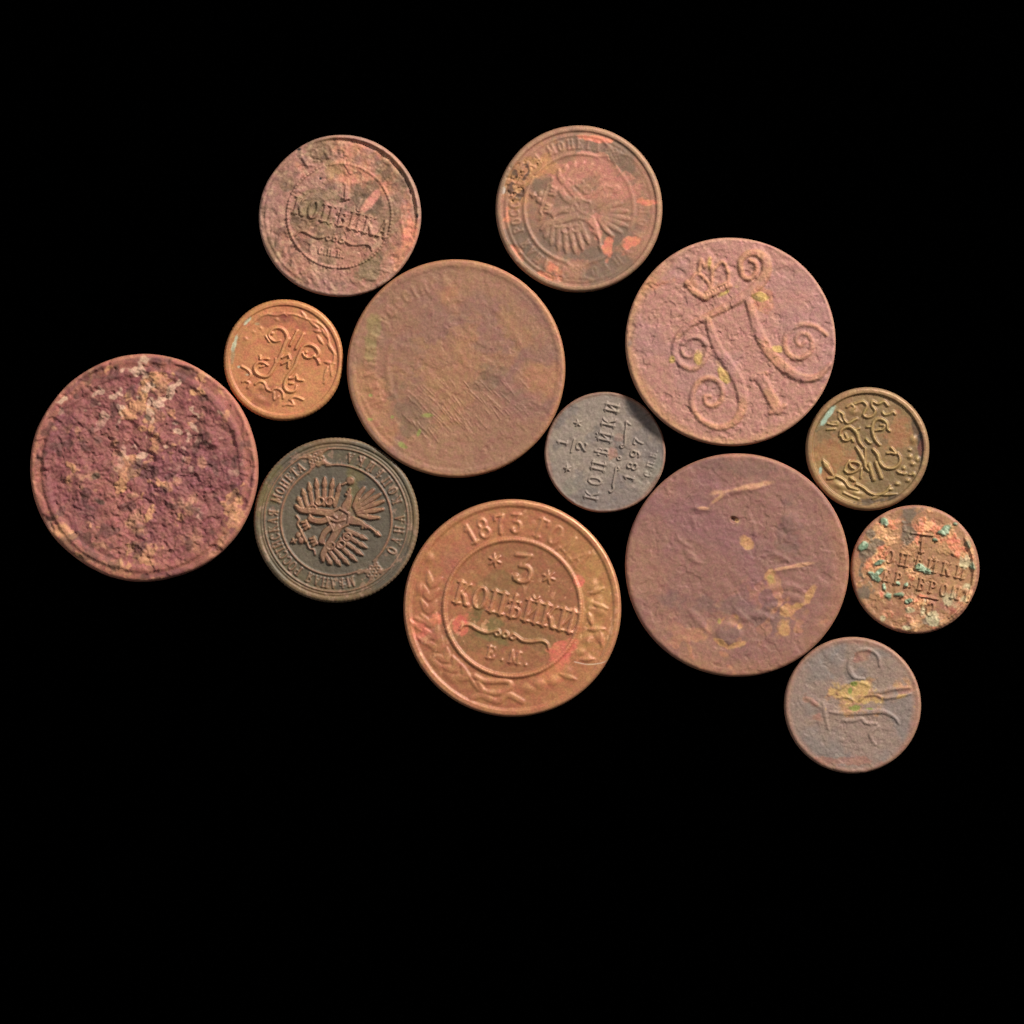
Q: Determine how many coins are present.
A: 13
